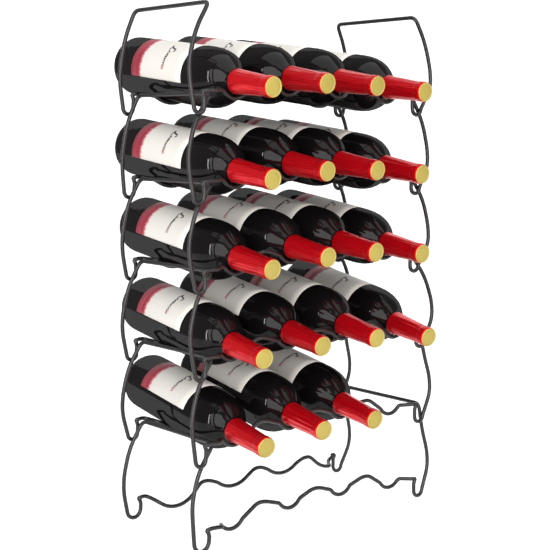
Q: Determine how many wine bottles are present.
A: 19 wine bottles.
